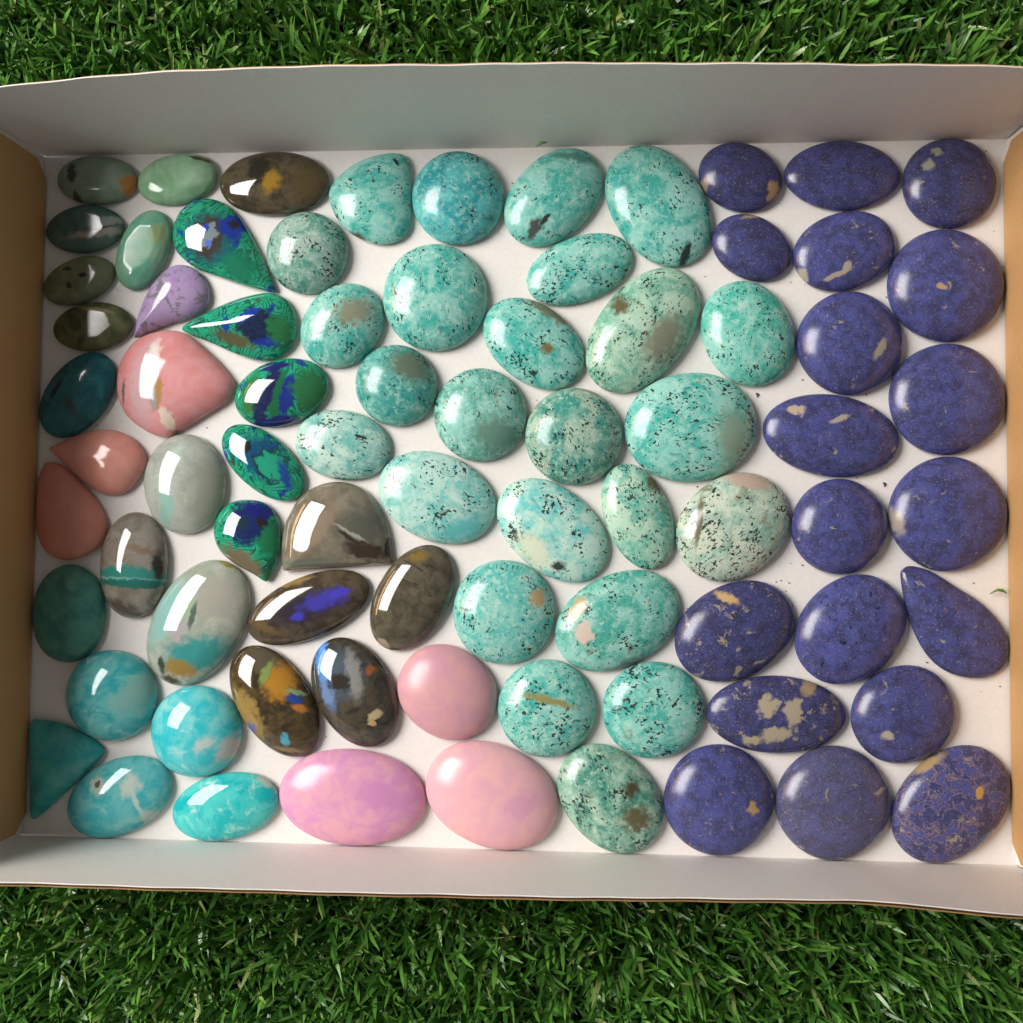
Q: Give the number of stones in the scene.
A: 78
